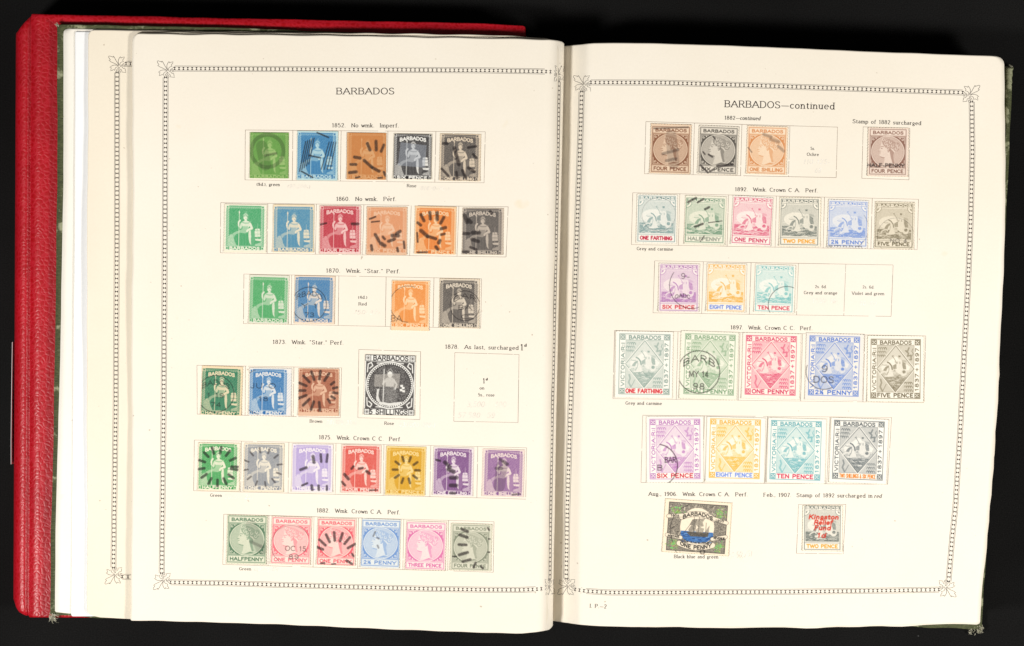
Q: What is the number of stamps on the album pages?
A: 56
